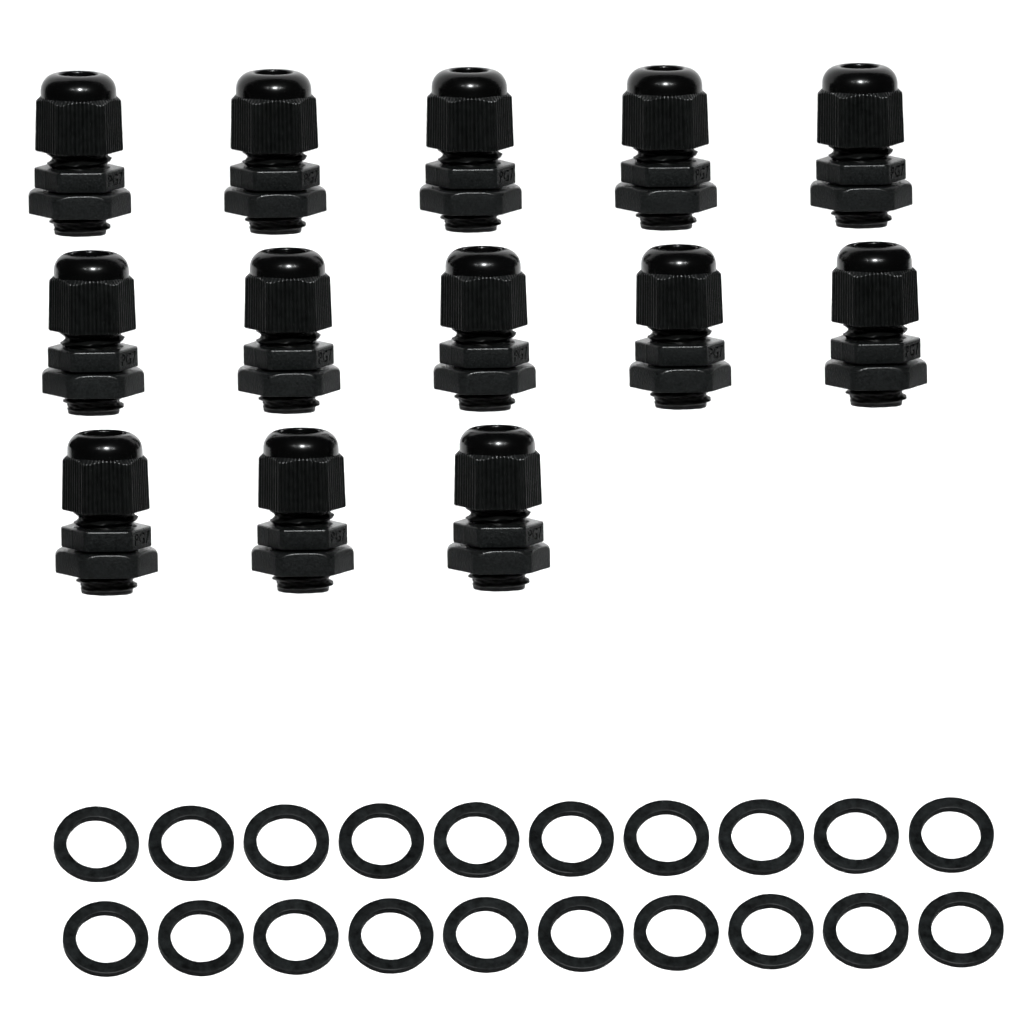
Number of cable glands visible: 13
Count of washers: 20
